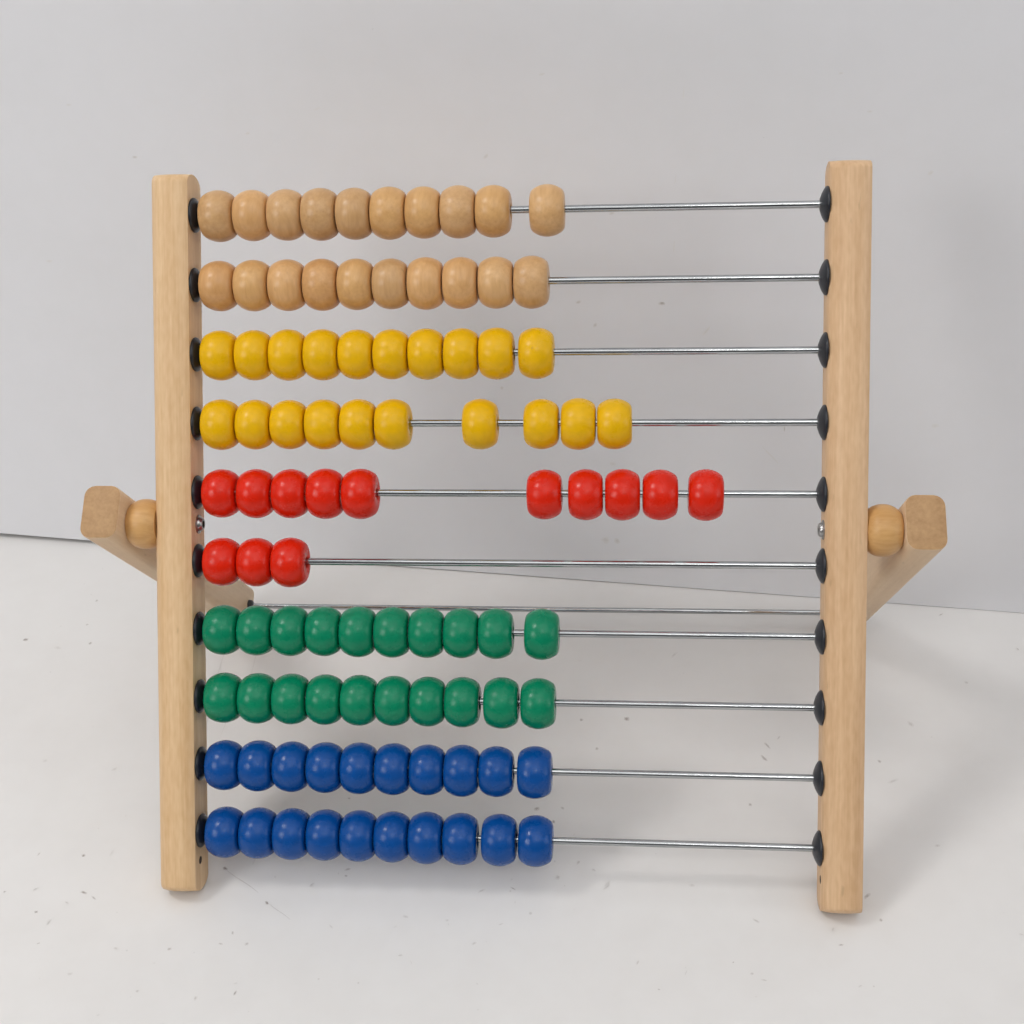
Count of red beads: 13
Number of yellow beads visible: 20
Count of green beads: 20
